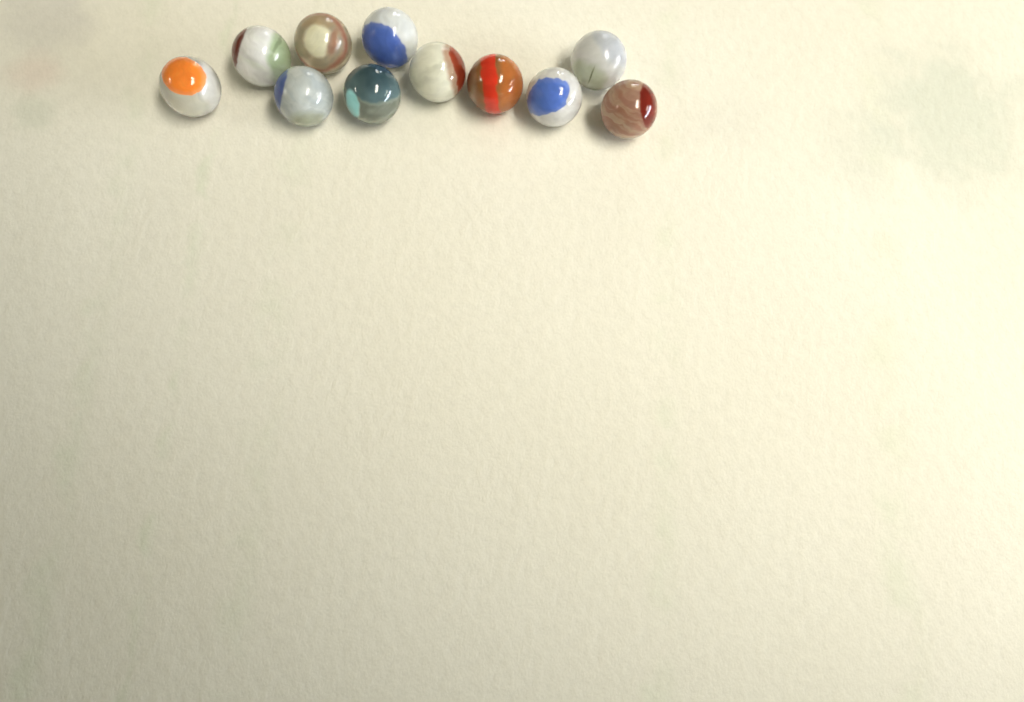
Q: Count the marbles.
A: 11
